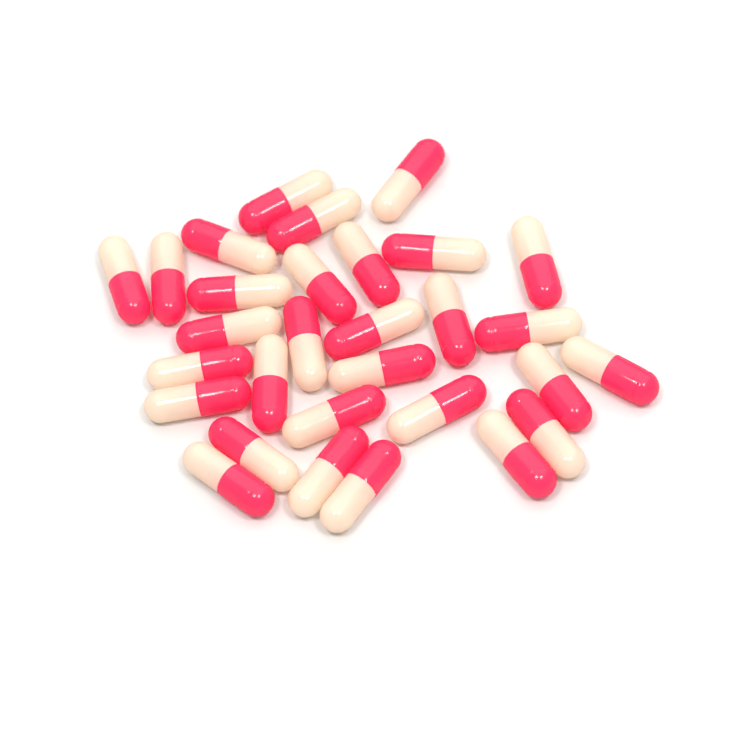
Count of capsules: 30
